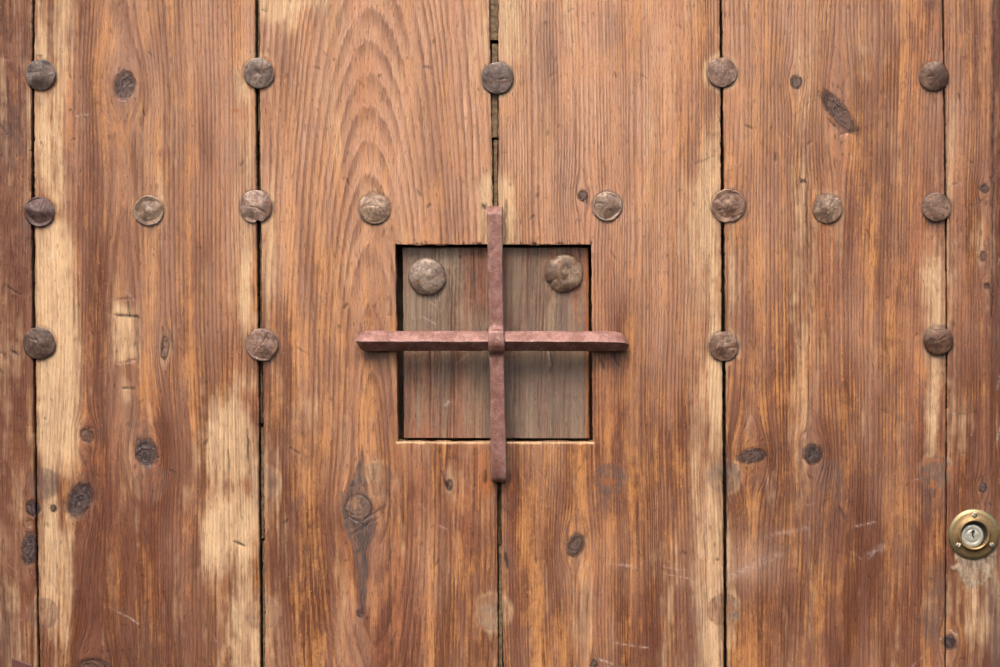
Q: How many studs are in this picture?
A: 19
